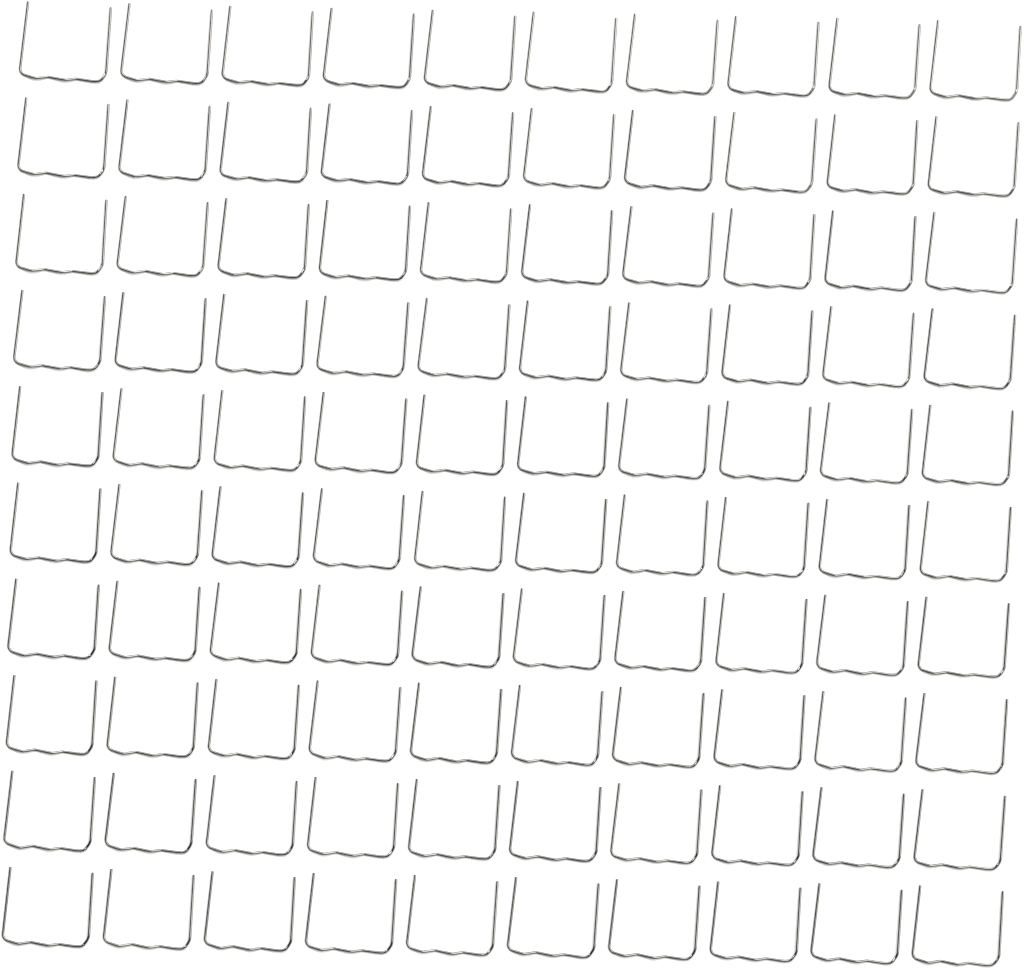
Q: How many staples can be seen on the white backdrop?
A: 100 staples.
